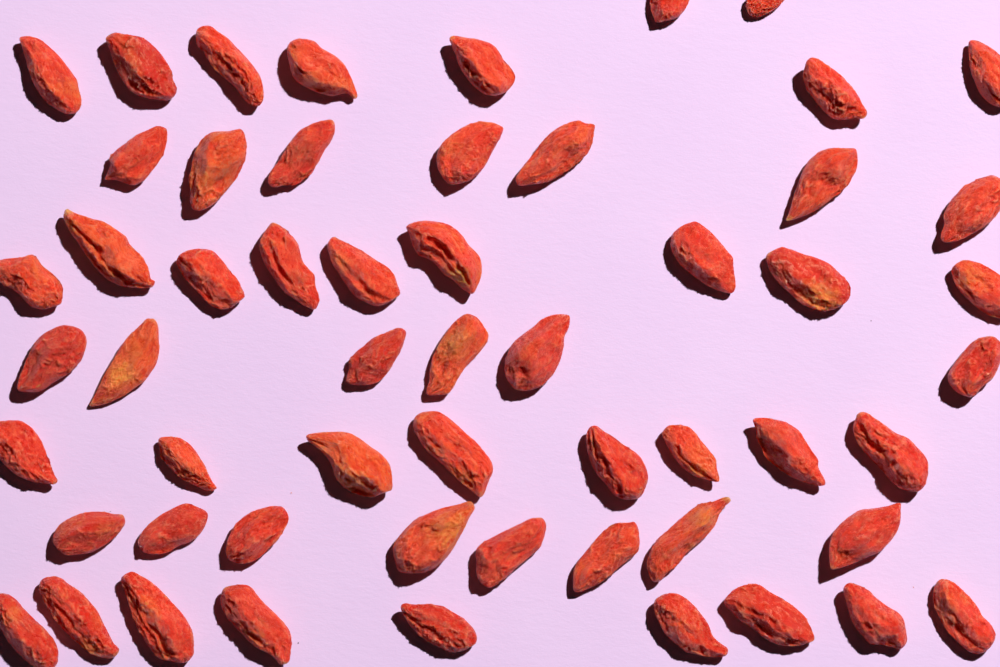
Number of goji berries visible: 56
